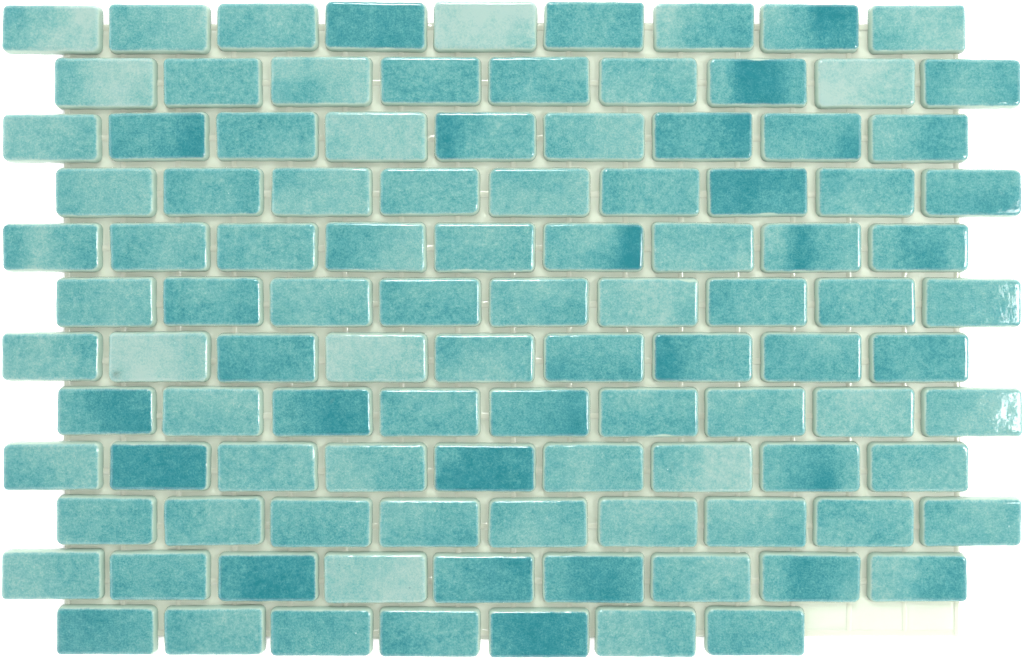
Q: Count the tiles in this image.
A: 106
